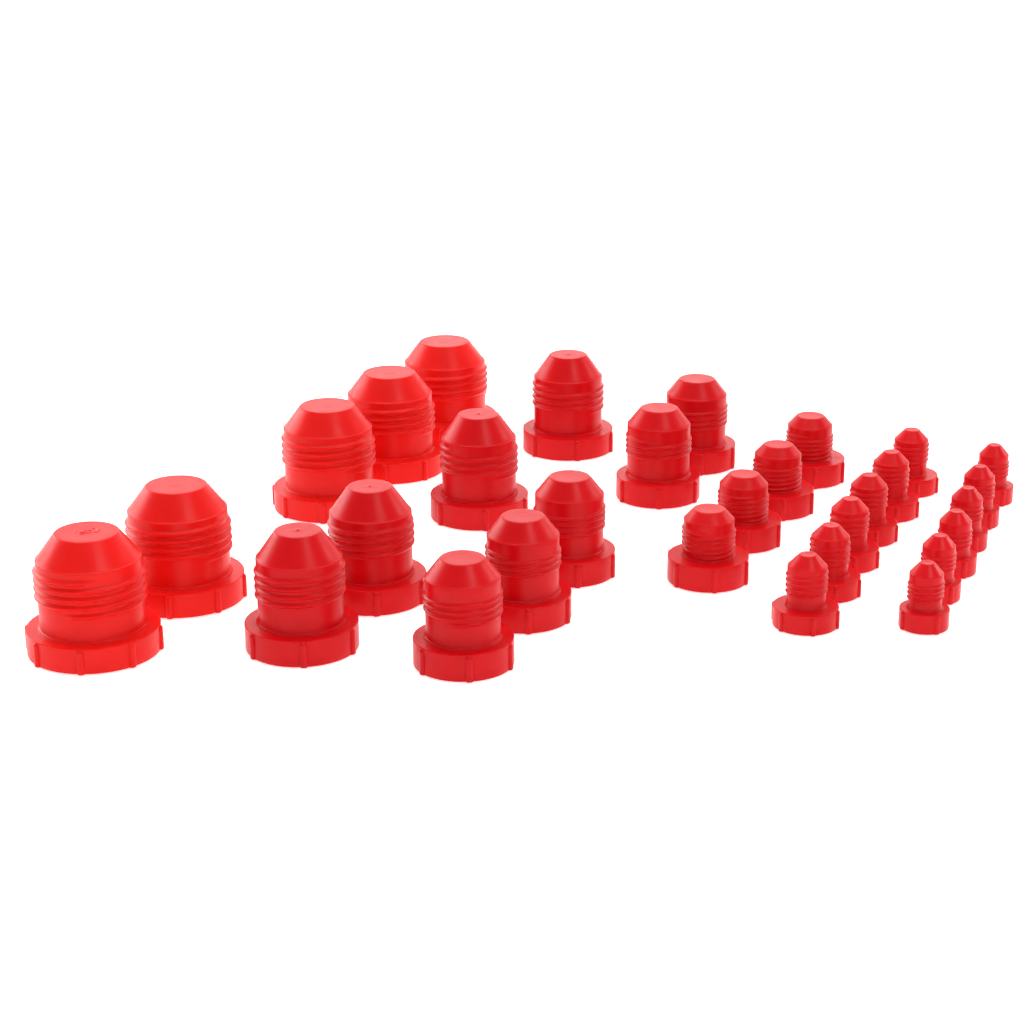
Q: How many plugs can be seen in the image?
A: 30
